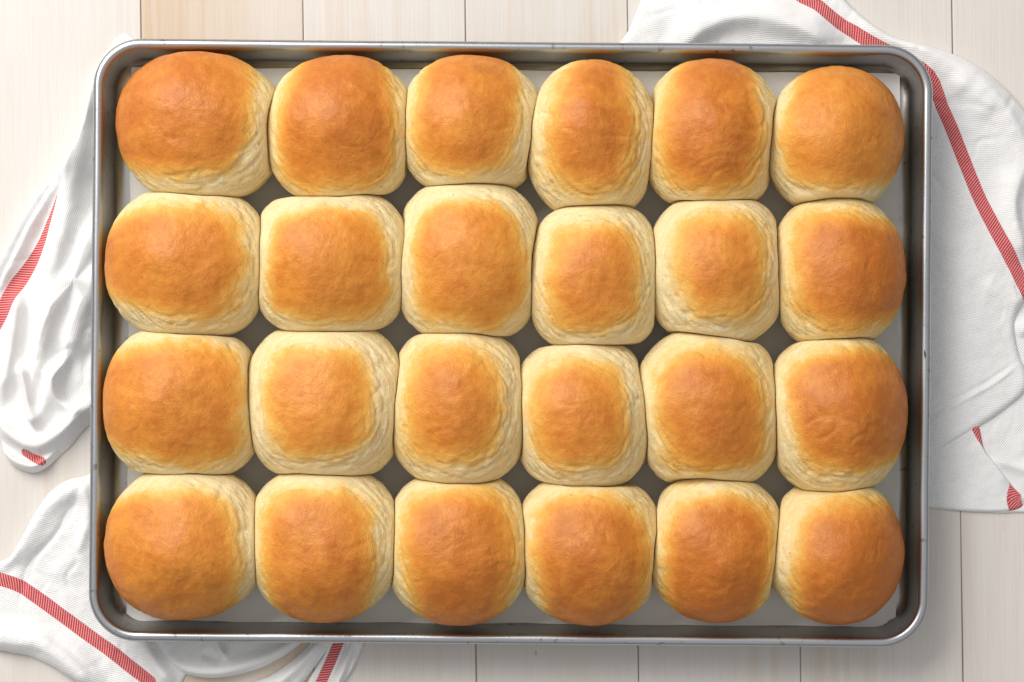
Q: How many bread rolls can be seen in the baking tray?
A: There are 24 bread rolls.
